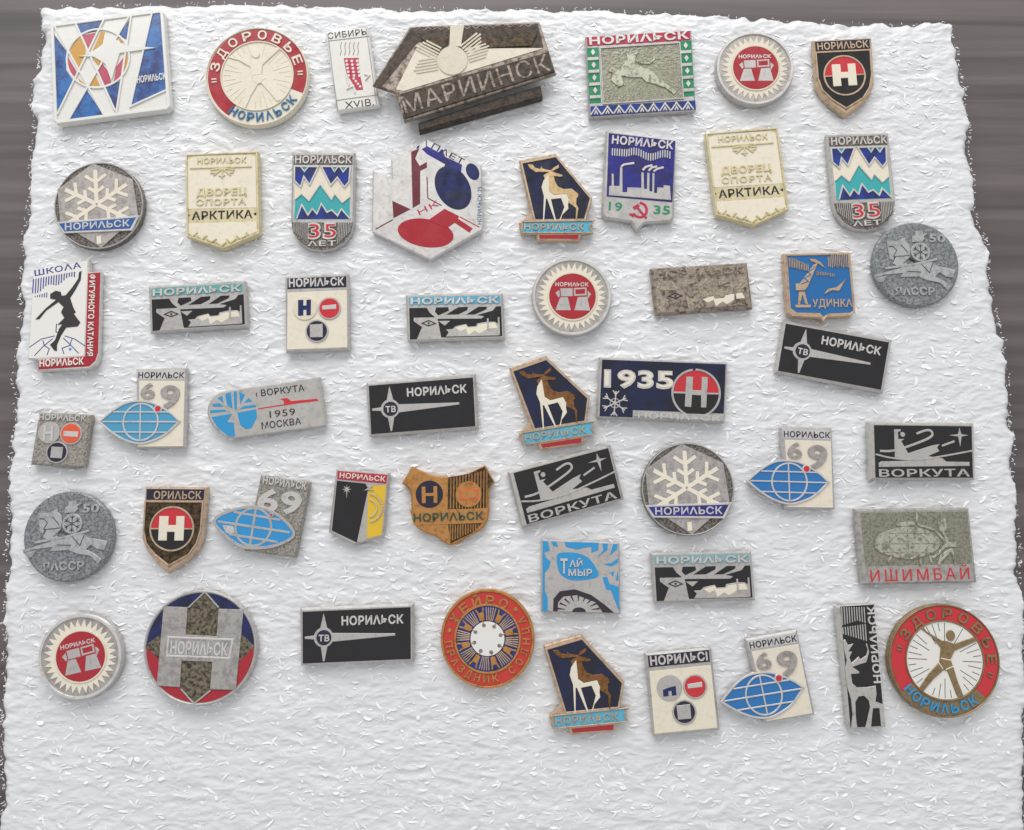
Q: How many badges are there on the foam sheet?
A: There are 51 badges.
